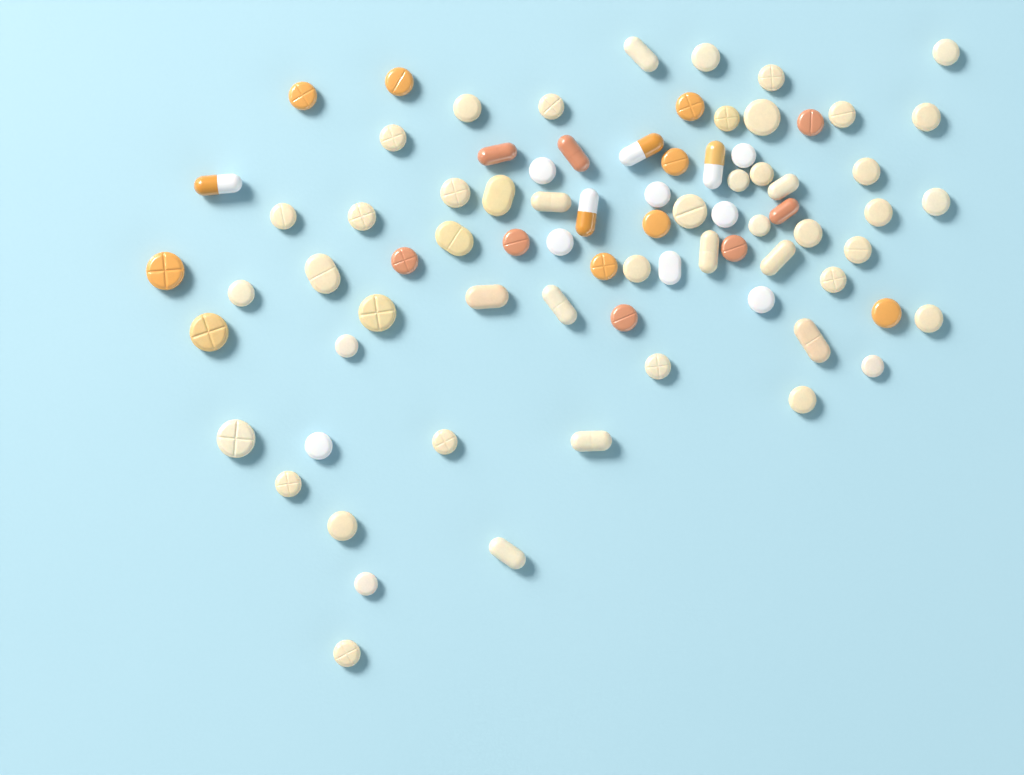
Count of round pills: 58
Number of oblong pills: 21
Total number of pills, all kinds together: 79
